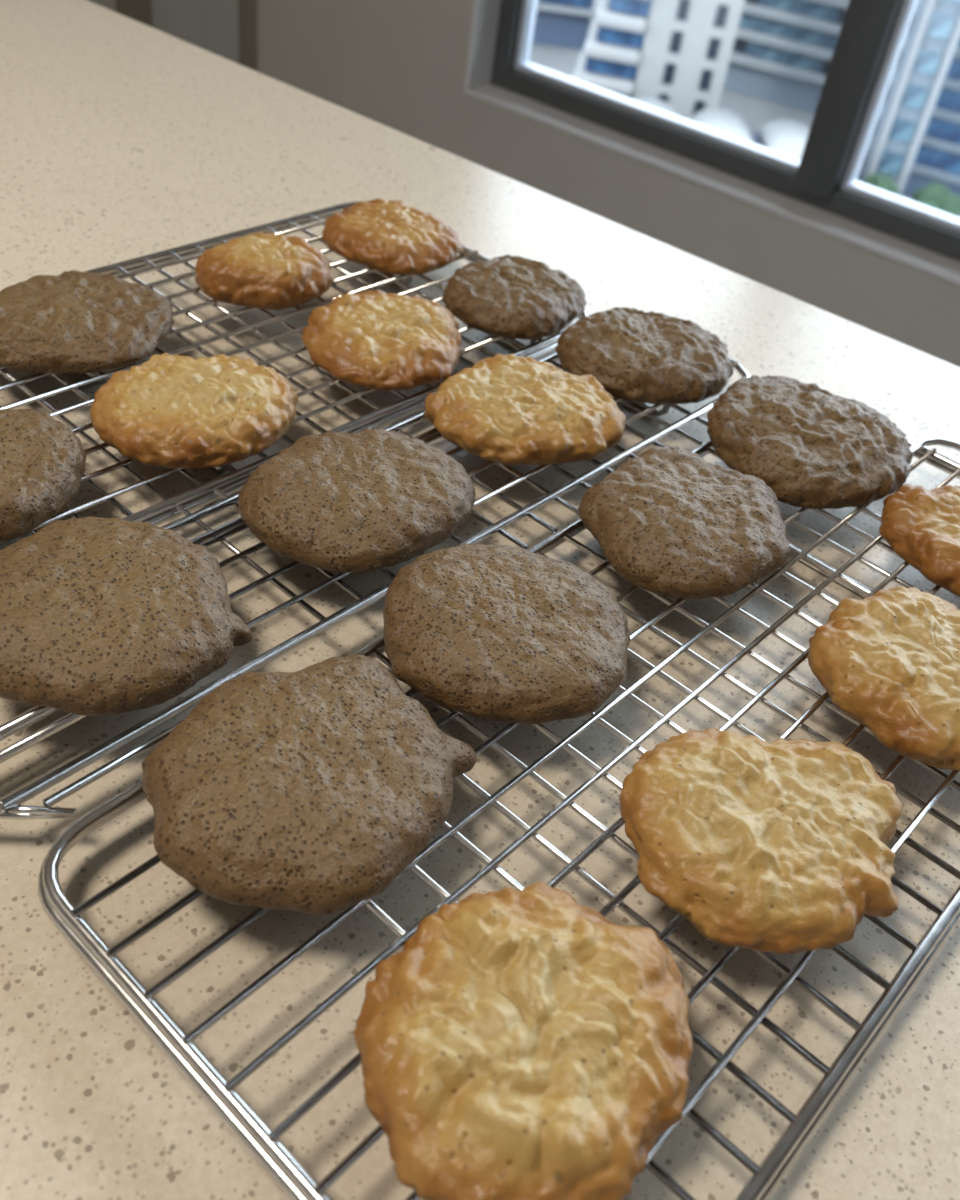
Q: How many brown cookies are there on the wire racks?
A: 10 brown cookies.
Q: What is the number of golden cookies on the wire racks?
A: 9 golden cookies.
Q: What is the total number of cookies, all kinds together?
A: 19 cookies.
